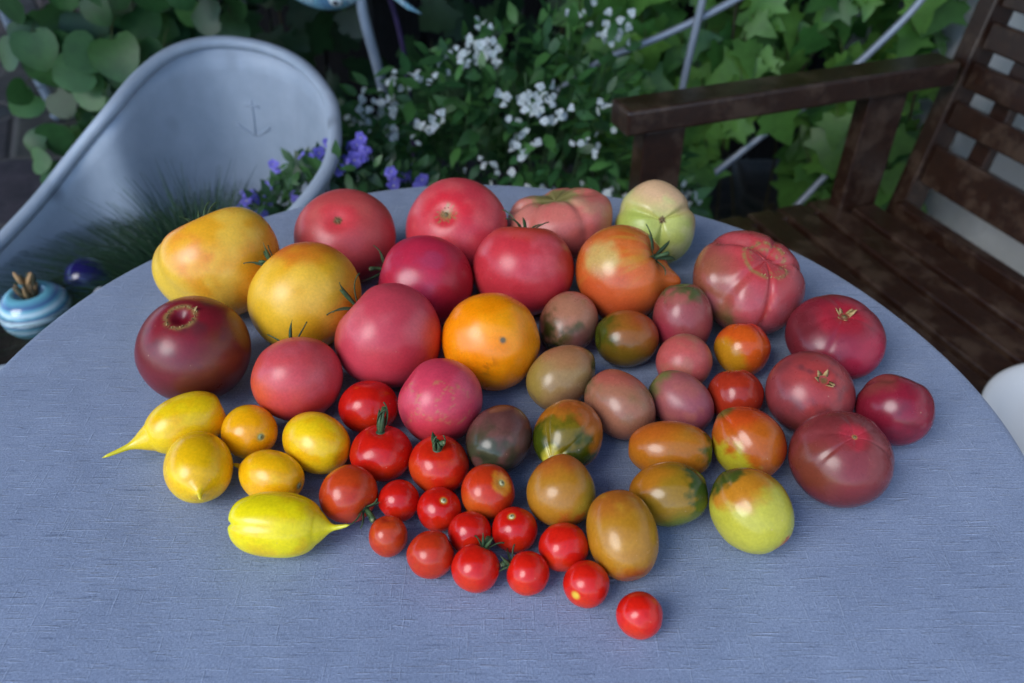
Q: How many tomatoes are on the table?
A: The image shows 58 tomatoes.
